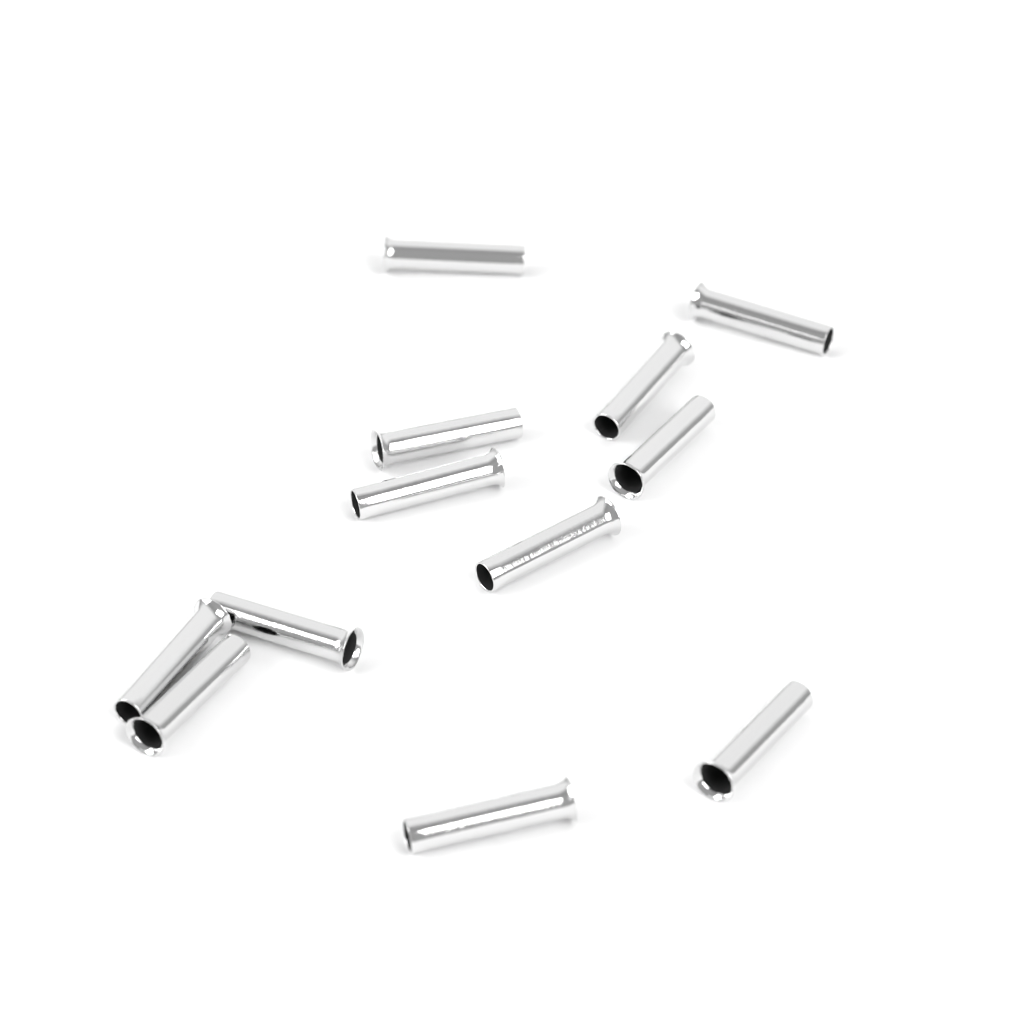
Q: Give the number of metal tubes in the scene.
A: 12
